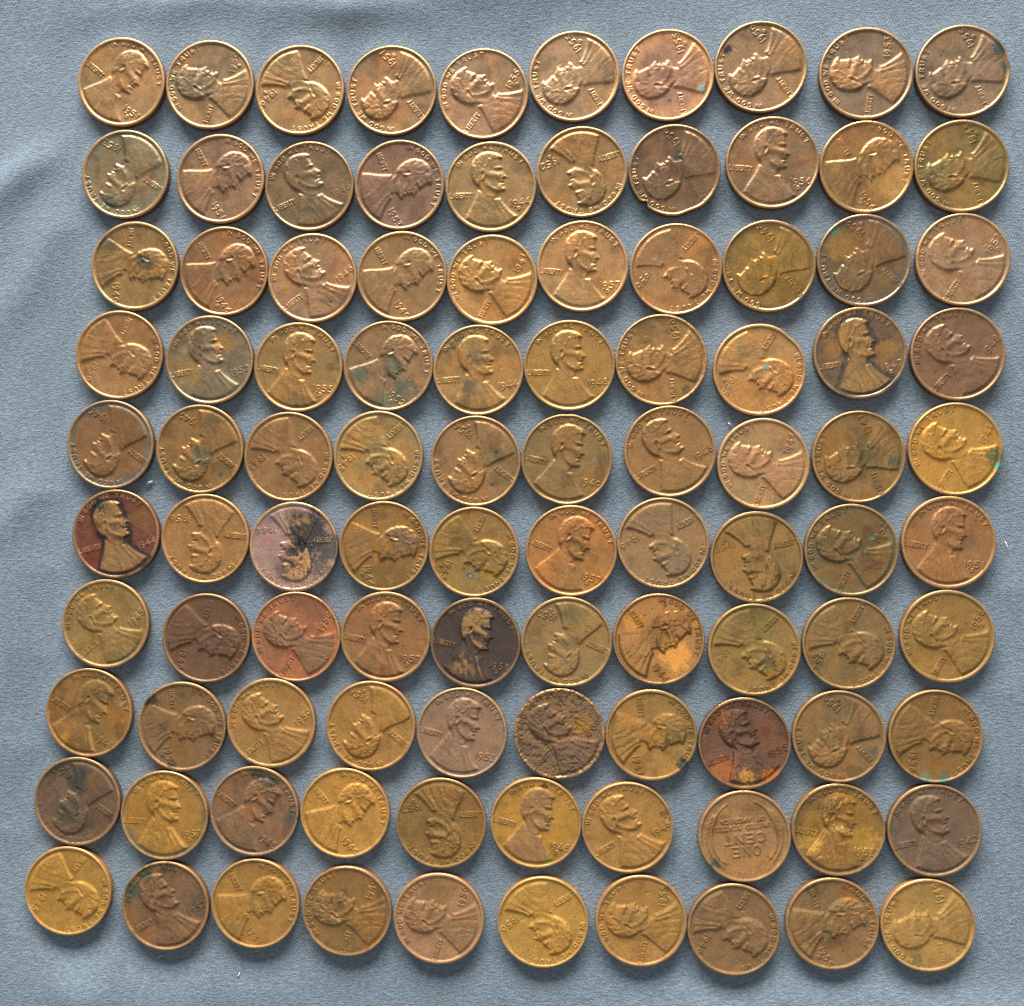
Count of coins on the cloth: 100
